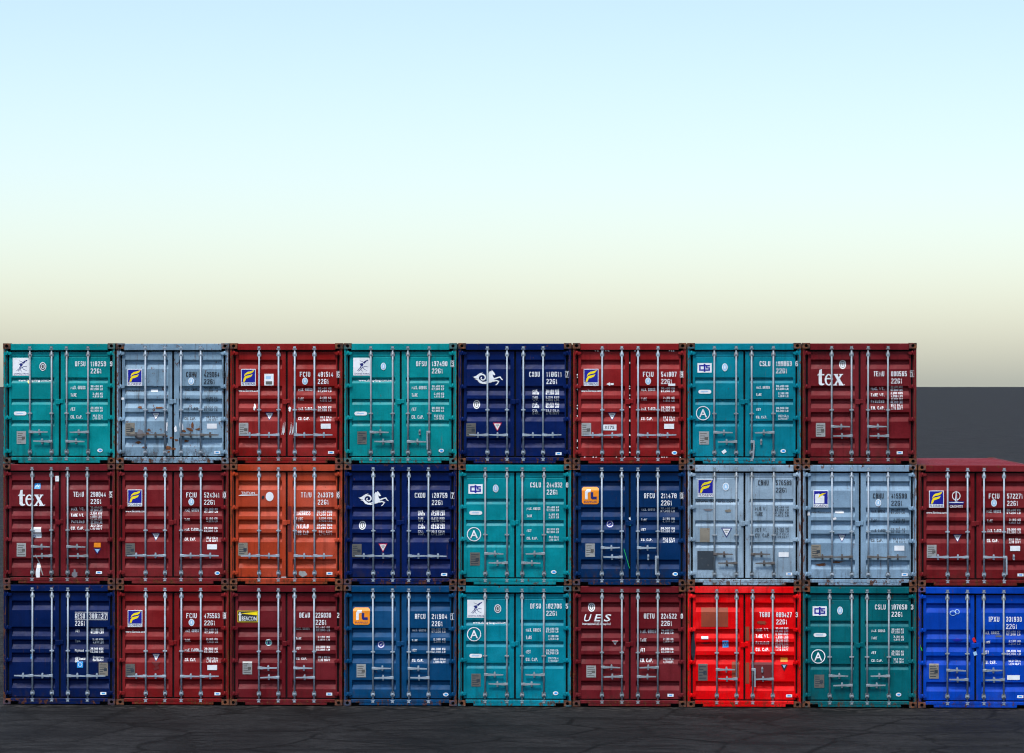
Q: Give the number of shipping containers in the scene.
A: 26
